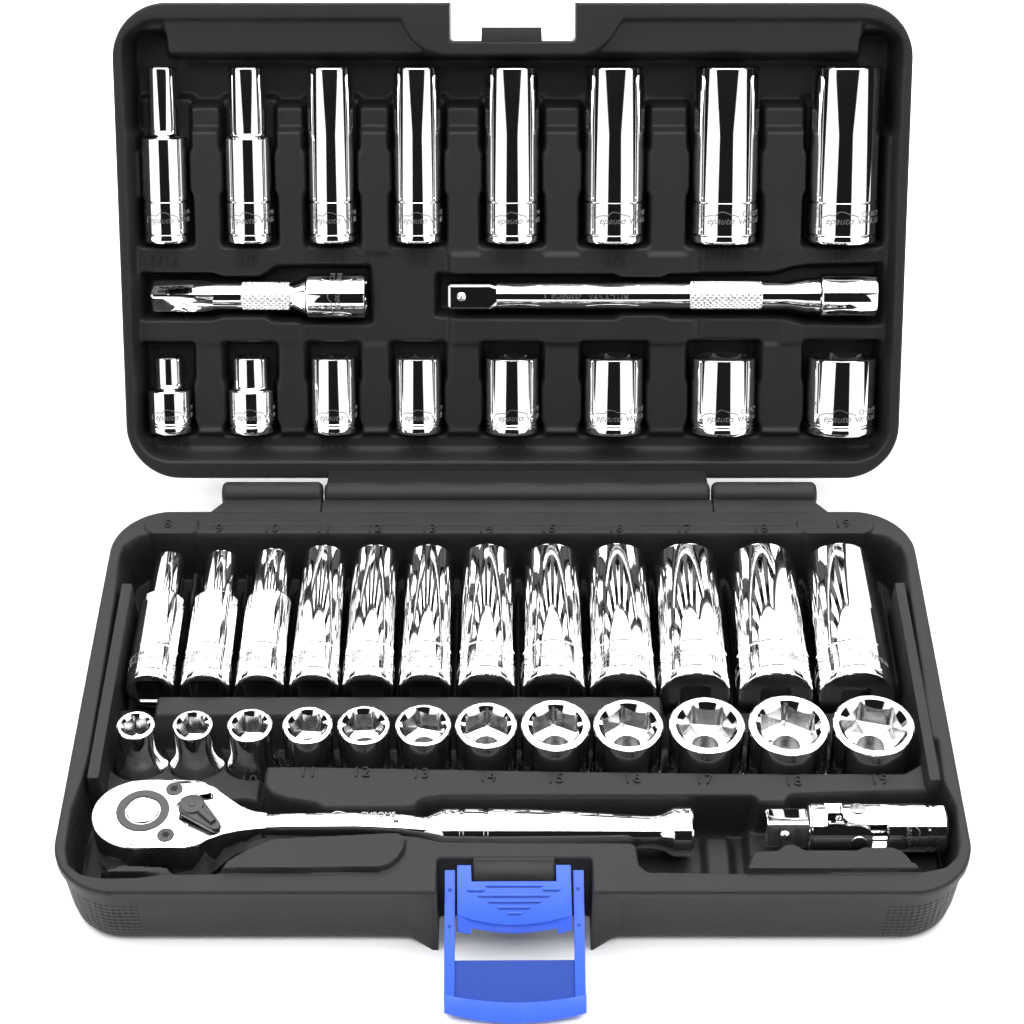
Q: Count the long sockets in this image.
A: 20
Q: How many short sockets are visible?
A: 20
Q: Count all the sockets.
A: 40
